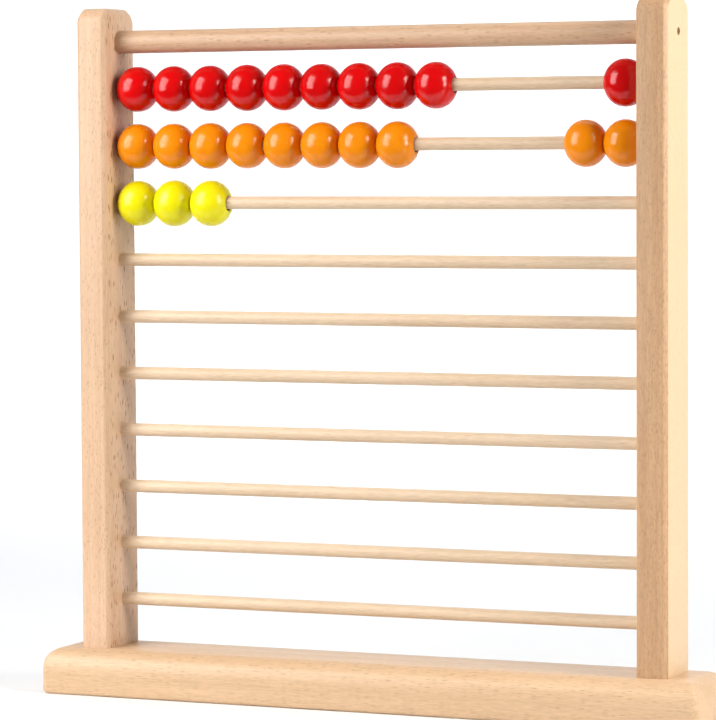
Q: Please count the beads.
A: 23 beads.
